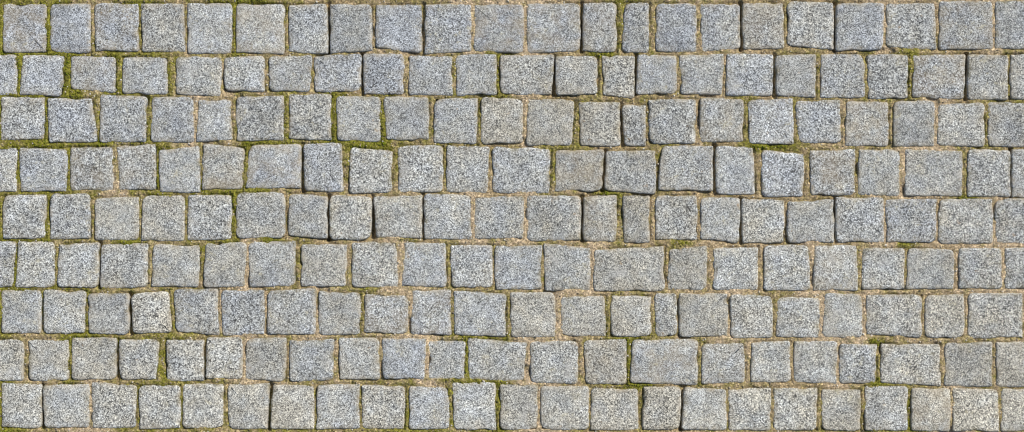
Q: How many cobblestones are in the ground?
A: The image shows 200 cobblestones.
